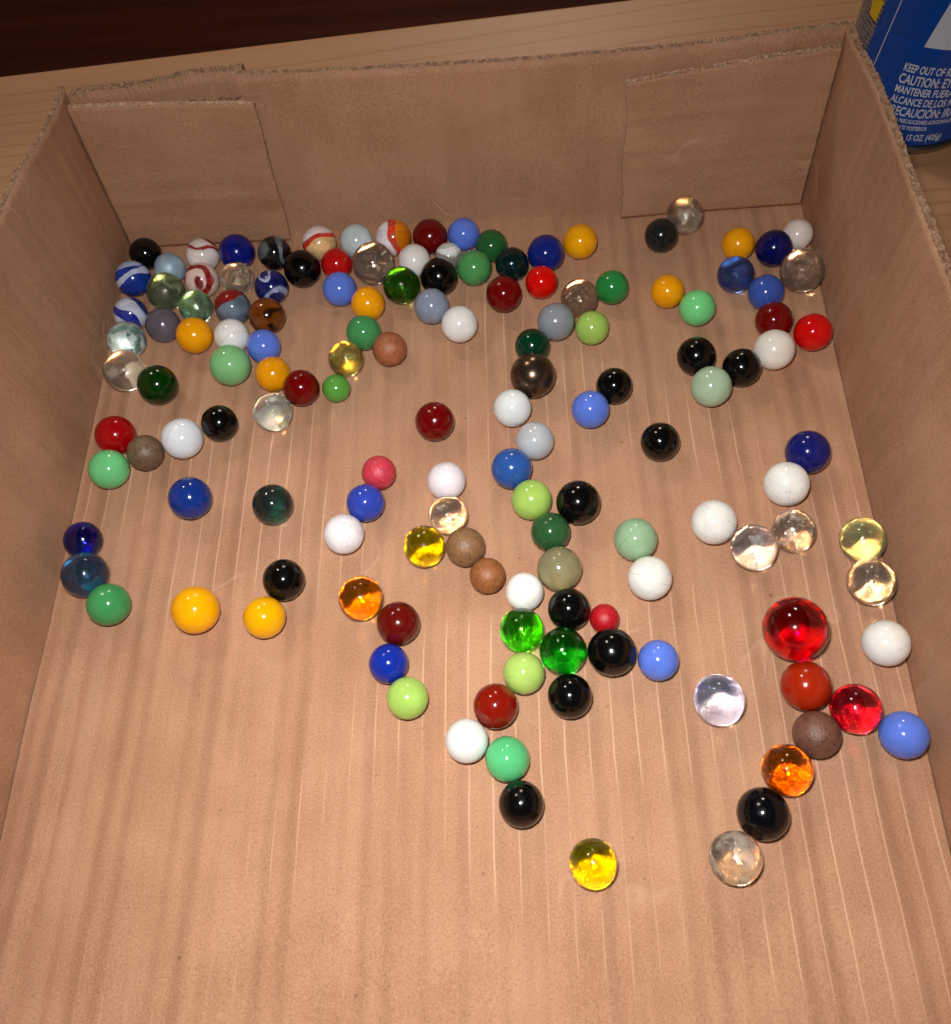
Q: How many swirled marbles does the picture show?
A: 12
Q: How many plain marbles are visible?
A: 131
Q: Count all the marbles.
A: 143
